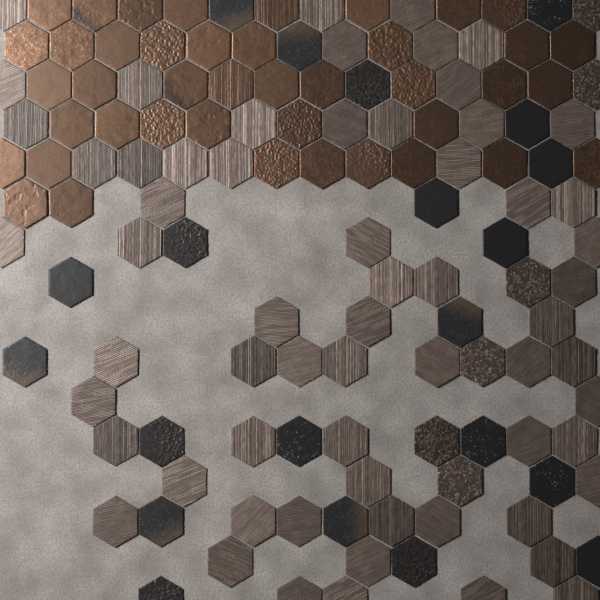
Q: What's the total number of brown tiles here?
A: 42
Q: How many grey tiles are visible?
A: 69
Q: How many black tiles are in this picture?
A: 21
